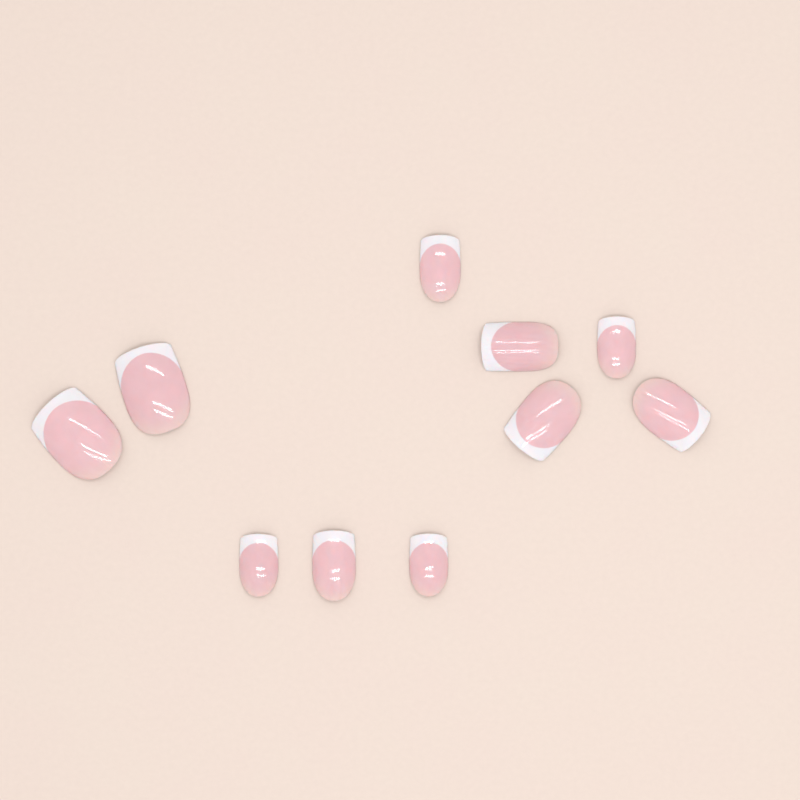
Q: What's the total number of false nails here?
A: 10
